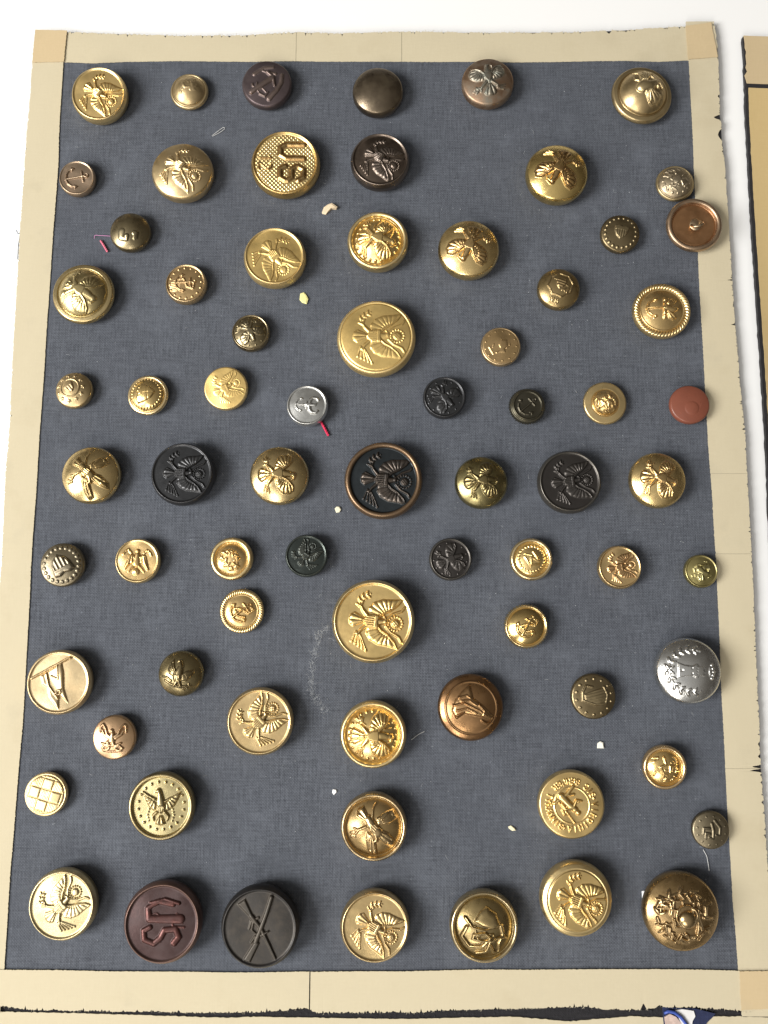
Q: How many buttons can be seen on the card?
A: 72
